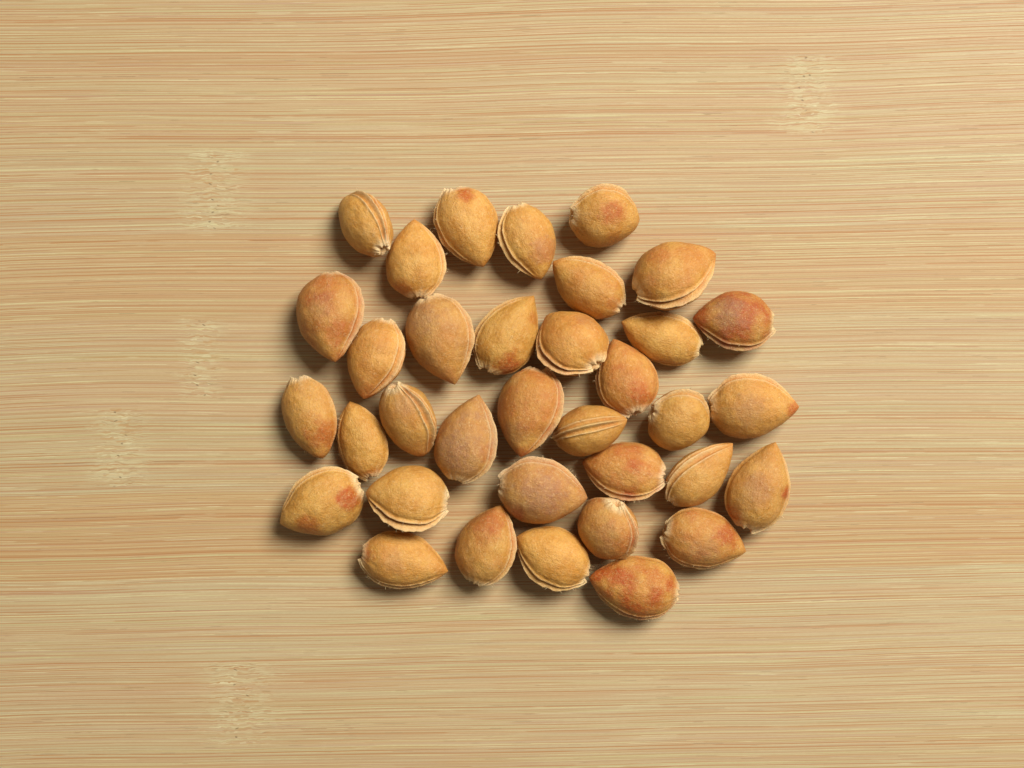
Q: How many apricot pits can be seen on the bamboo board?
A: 35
